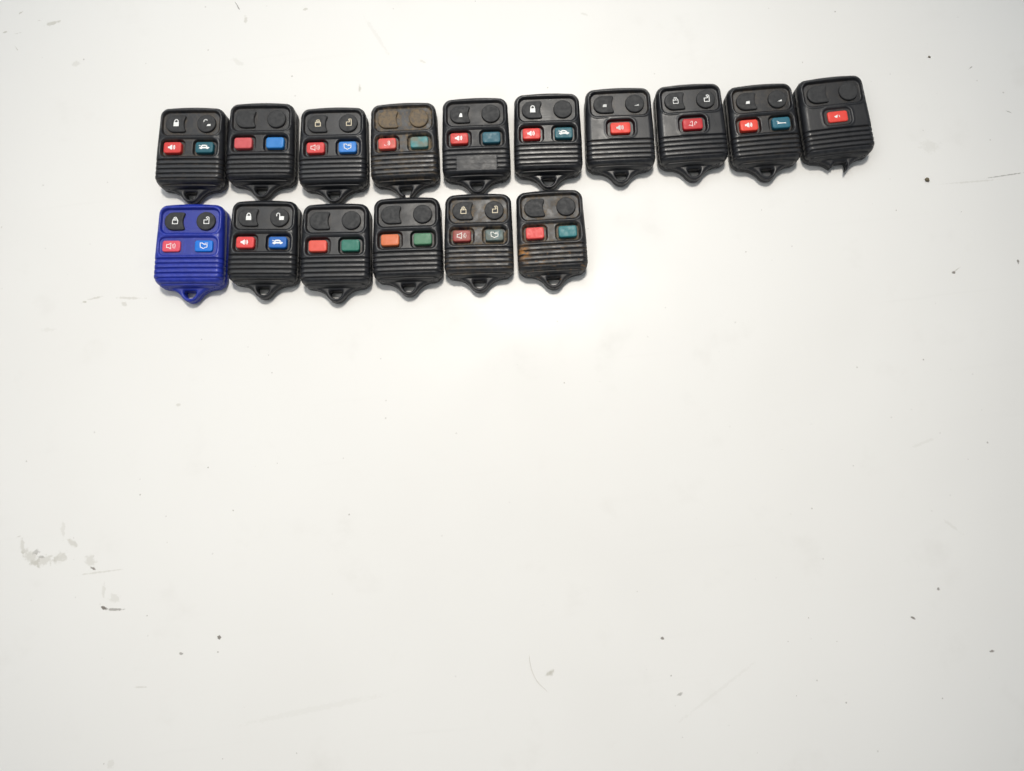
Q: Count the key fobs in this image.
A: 16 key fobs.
